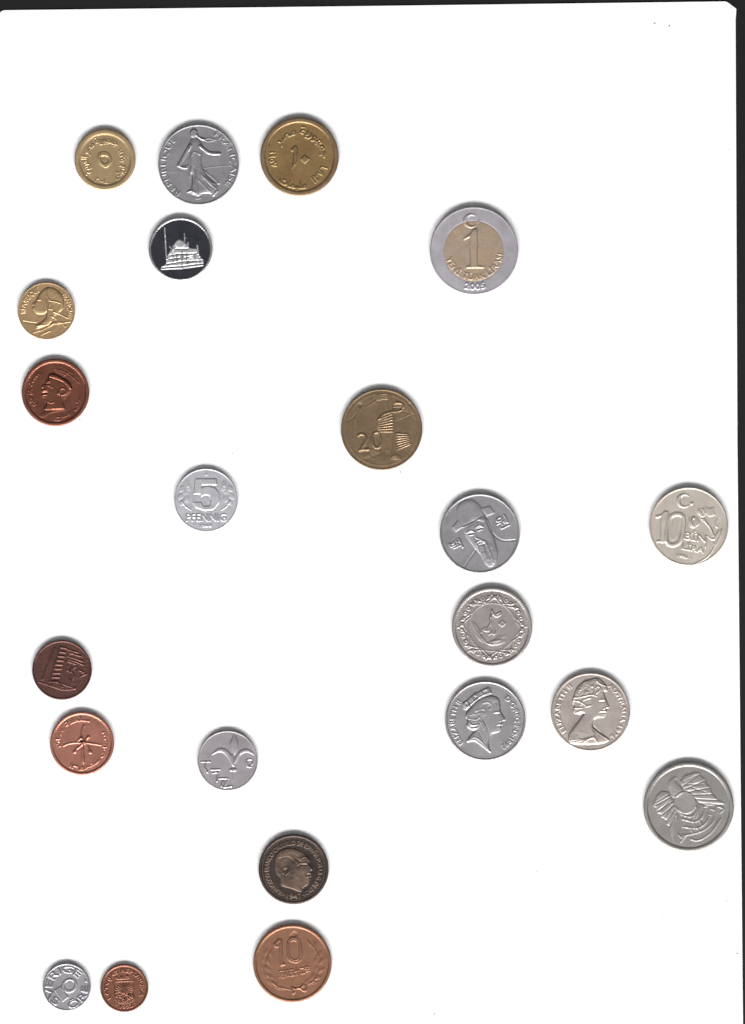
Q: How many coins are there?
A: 22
